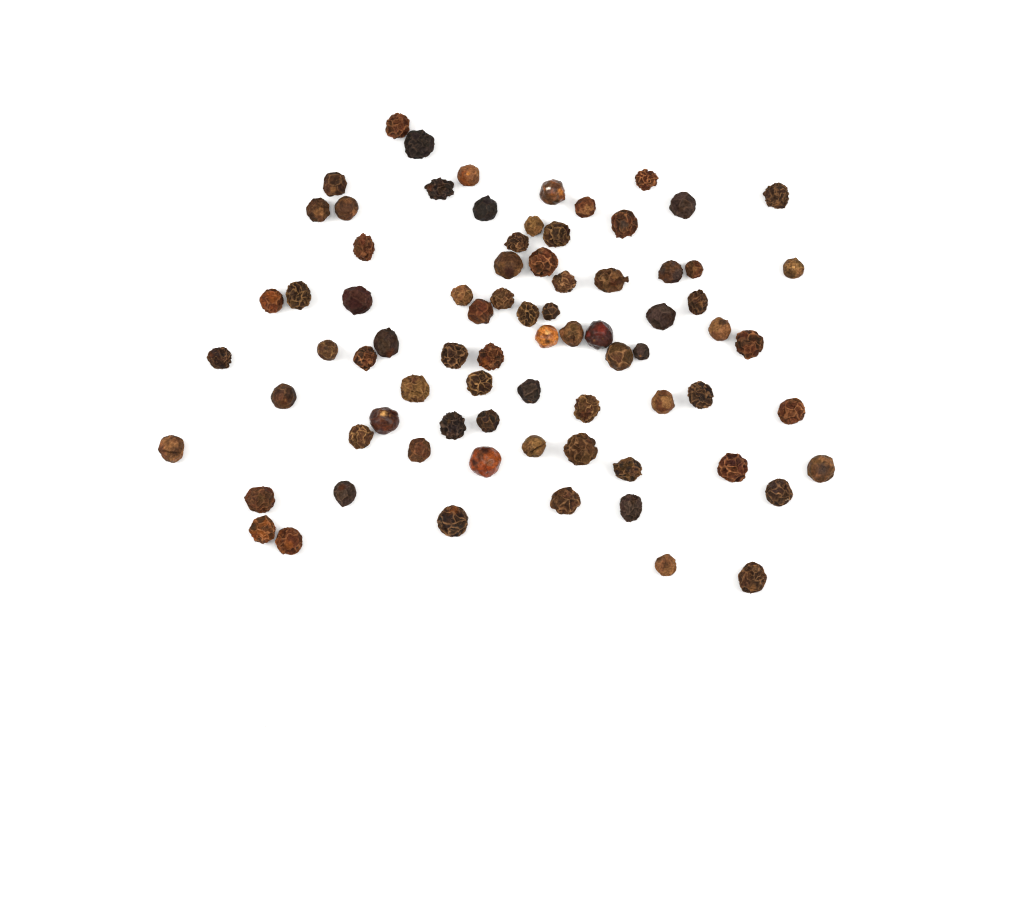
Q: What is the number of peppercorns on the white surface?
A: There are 78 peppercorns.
